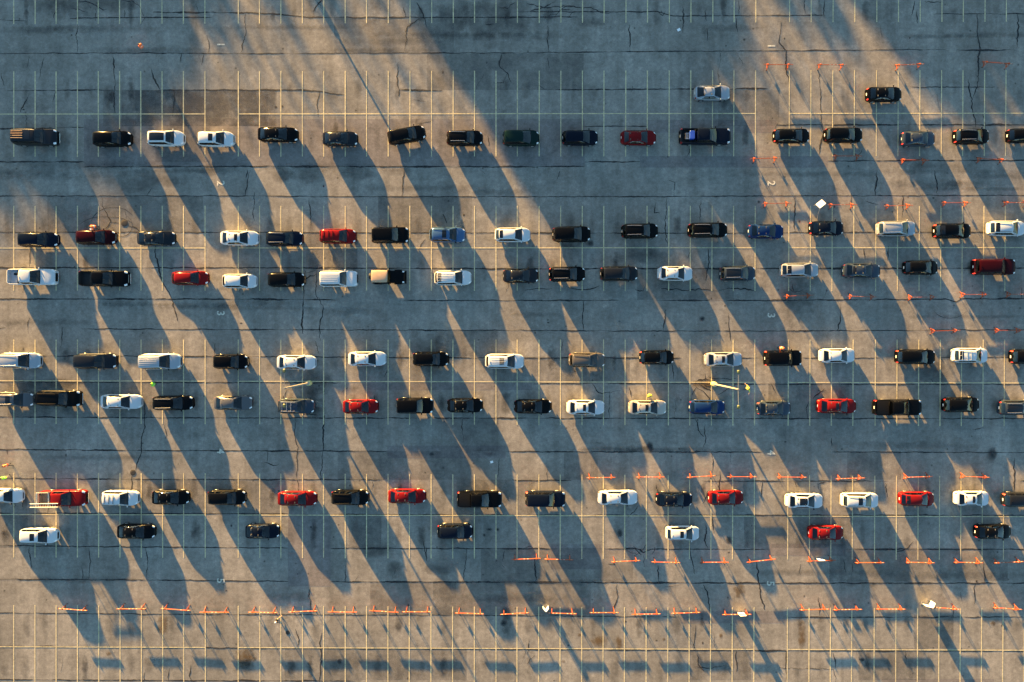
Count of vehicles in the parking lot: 112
